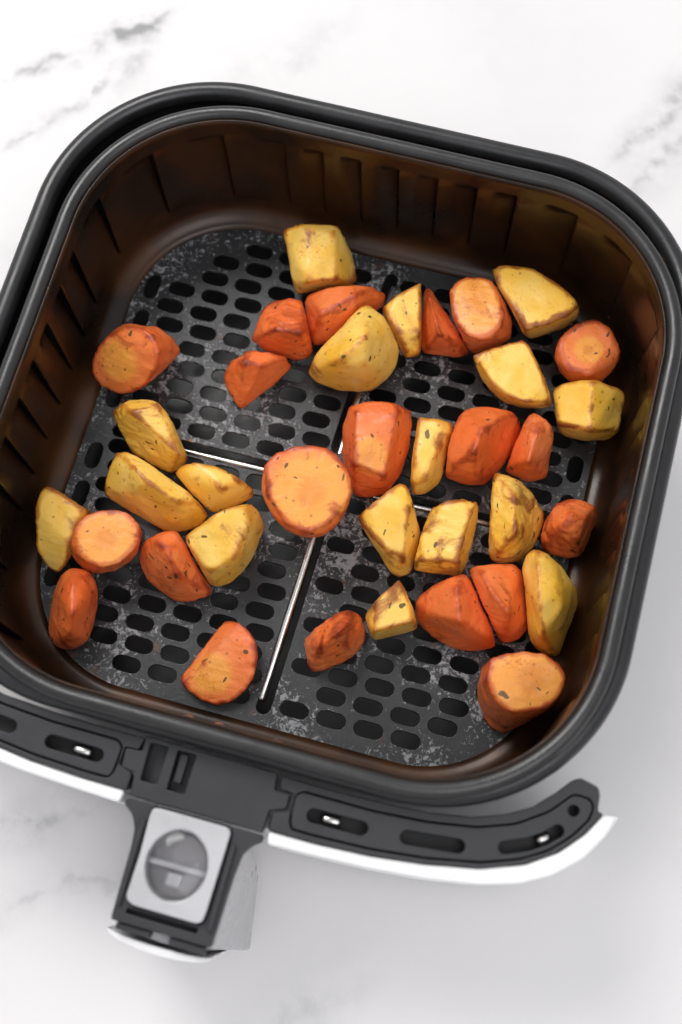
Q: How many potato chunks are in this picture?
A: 17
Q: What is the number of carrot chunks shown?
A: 20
